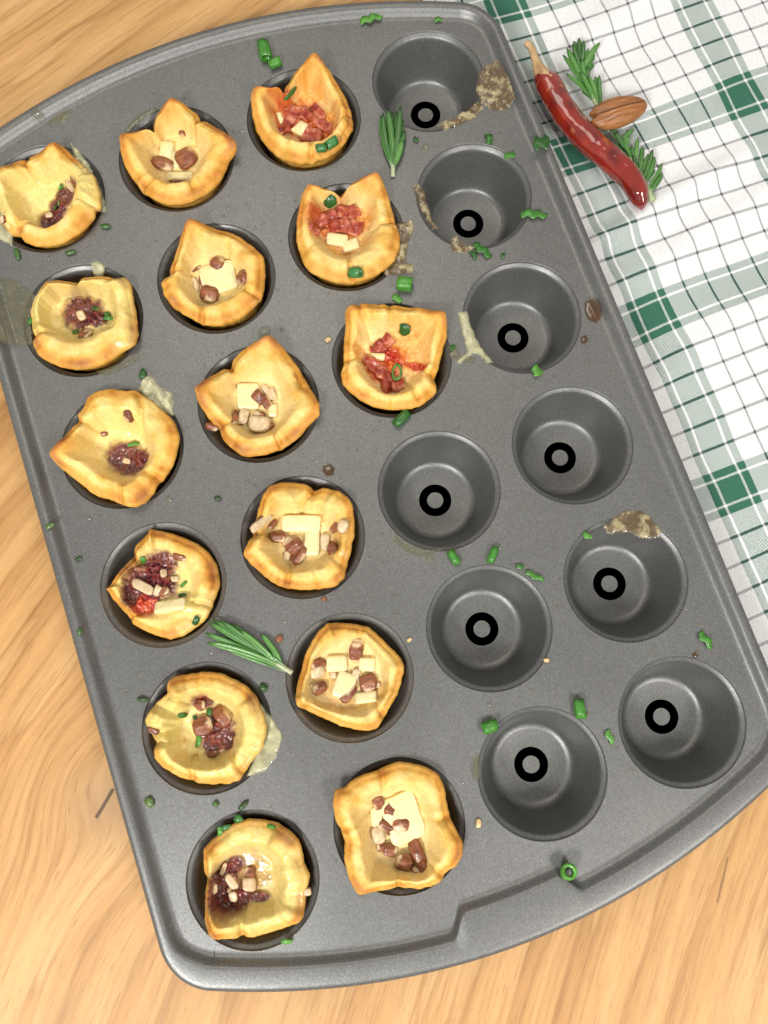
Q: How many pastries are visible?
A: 15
